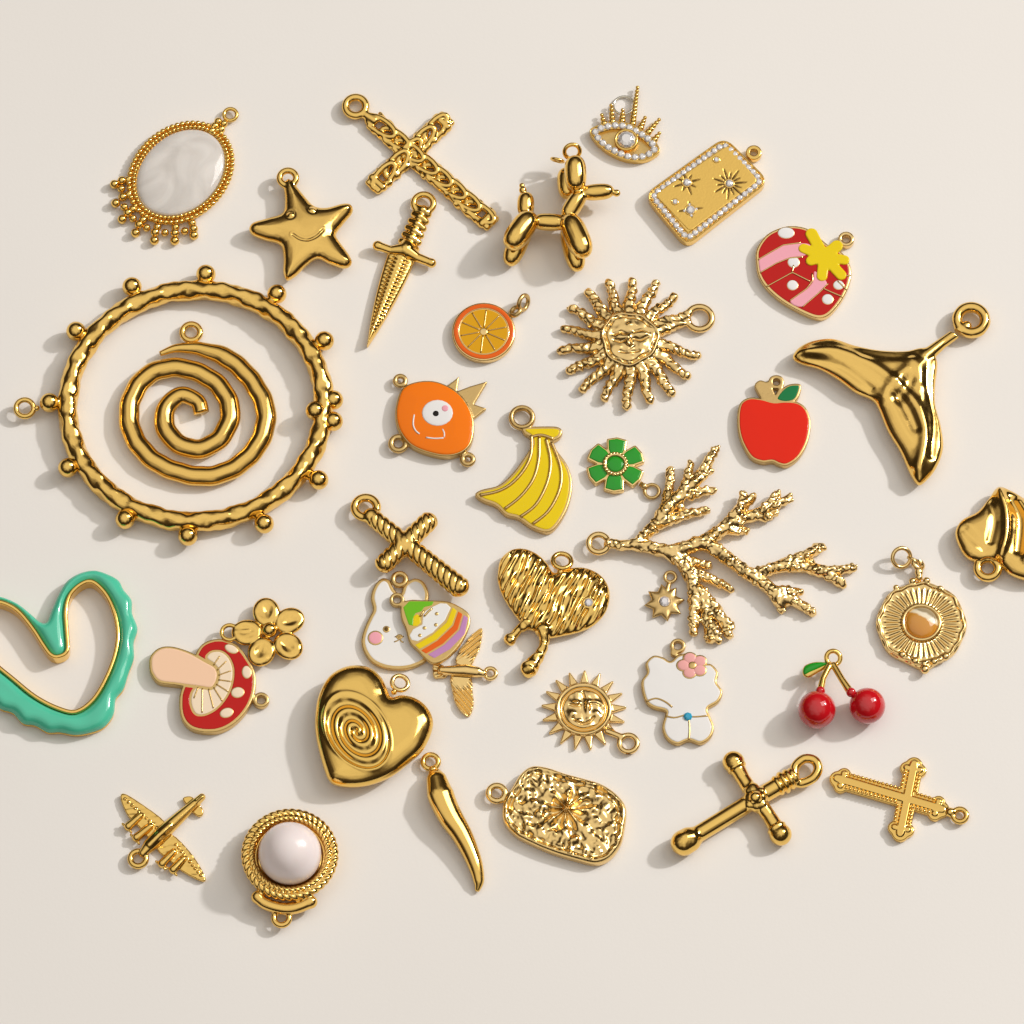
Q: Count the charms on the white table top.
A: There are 39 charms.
